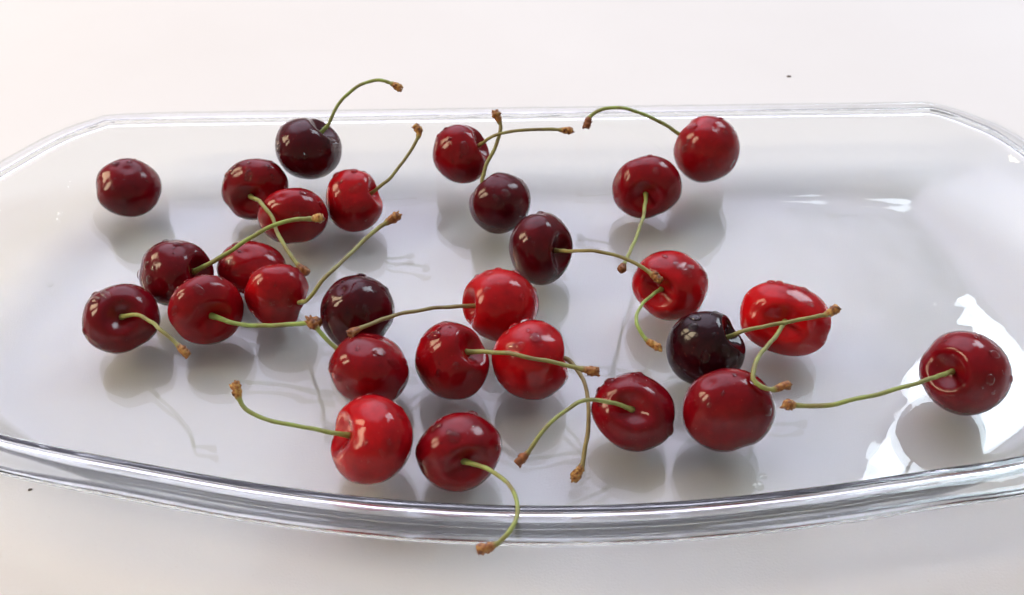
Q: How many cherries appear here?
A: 28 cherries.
